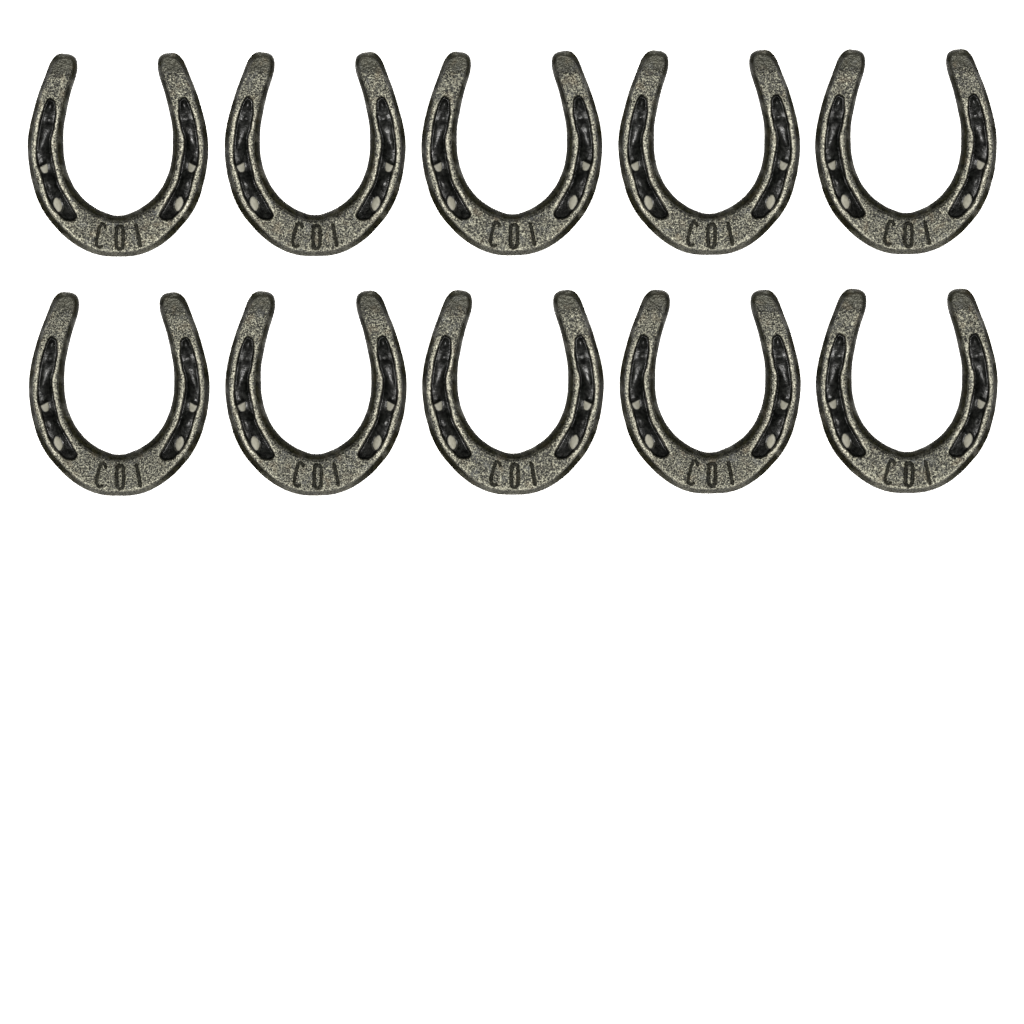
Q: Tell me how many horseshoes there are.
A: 10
